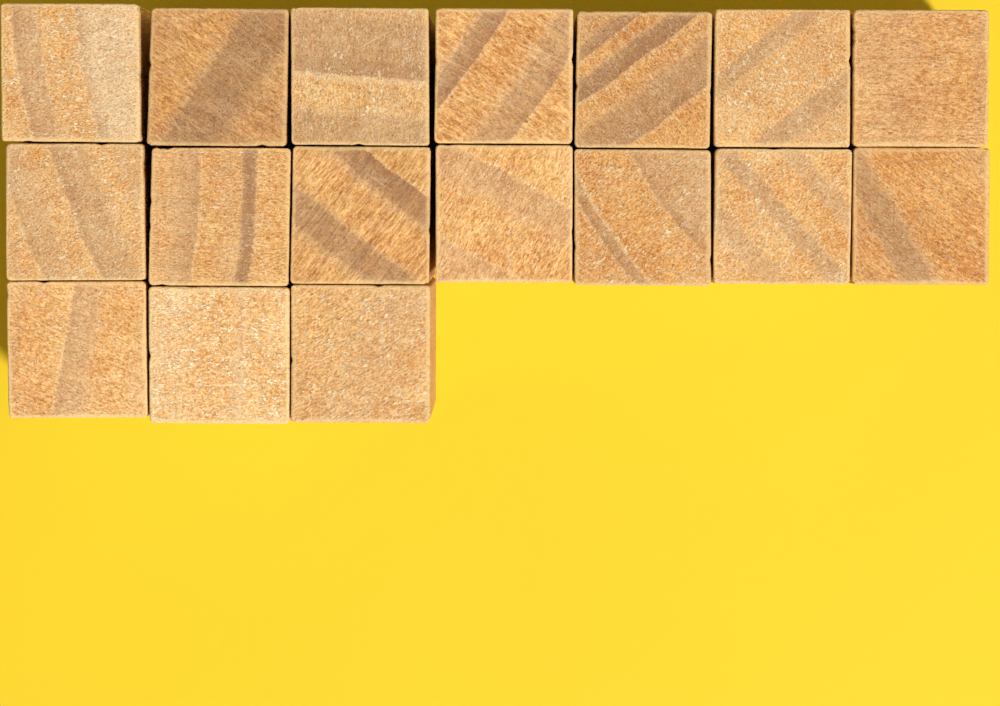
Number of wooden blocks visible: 17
